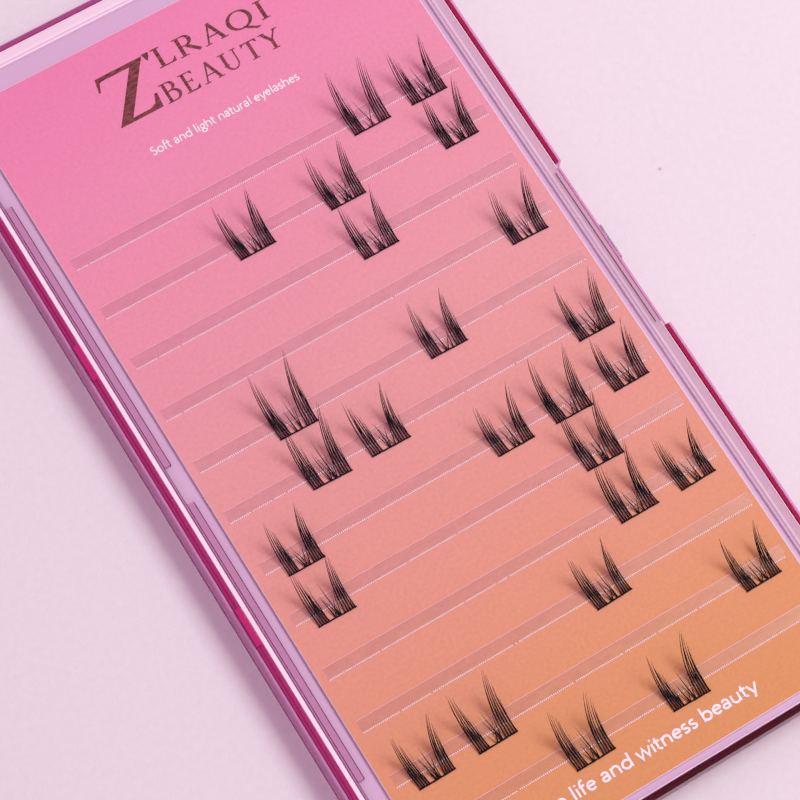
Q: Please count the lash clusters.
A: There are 26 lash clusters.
